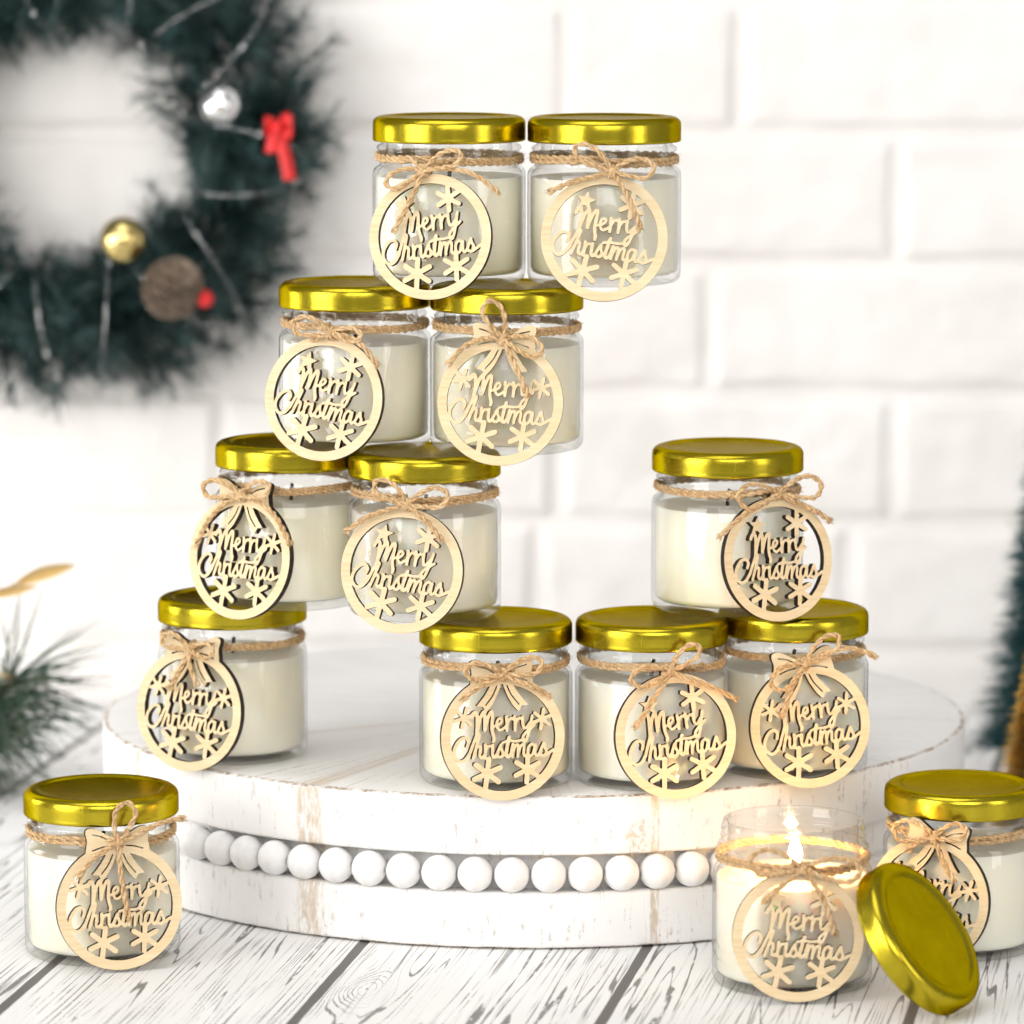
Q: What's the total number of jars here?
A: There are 14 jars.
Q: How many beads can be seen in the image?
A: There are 17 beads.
